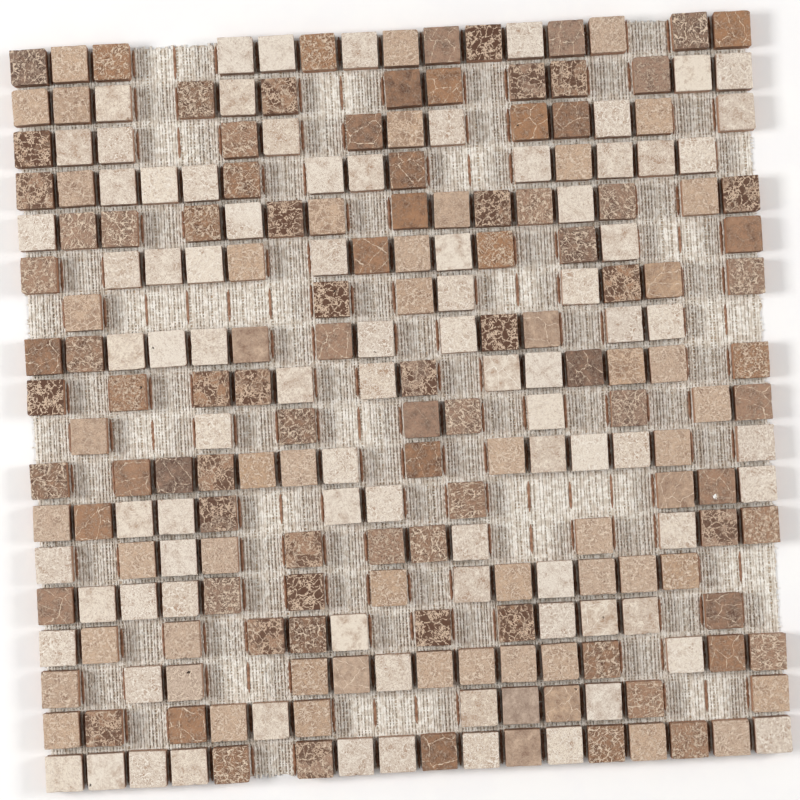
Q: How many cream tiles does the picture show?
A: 86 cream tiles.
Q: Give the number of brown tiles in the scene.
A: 89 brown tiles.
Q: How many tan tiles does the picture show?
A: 56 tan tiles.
